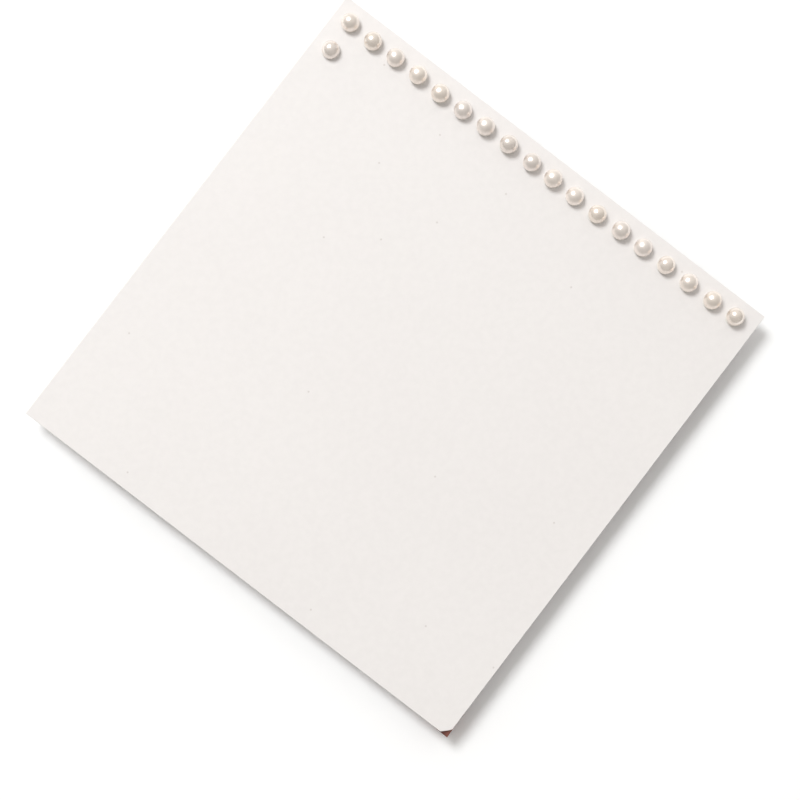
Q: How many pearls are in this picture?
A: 19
